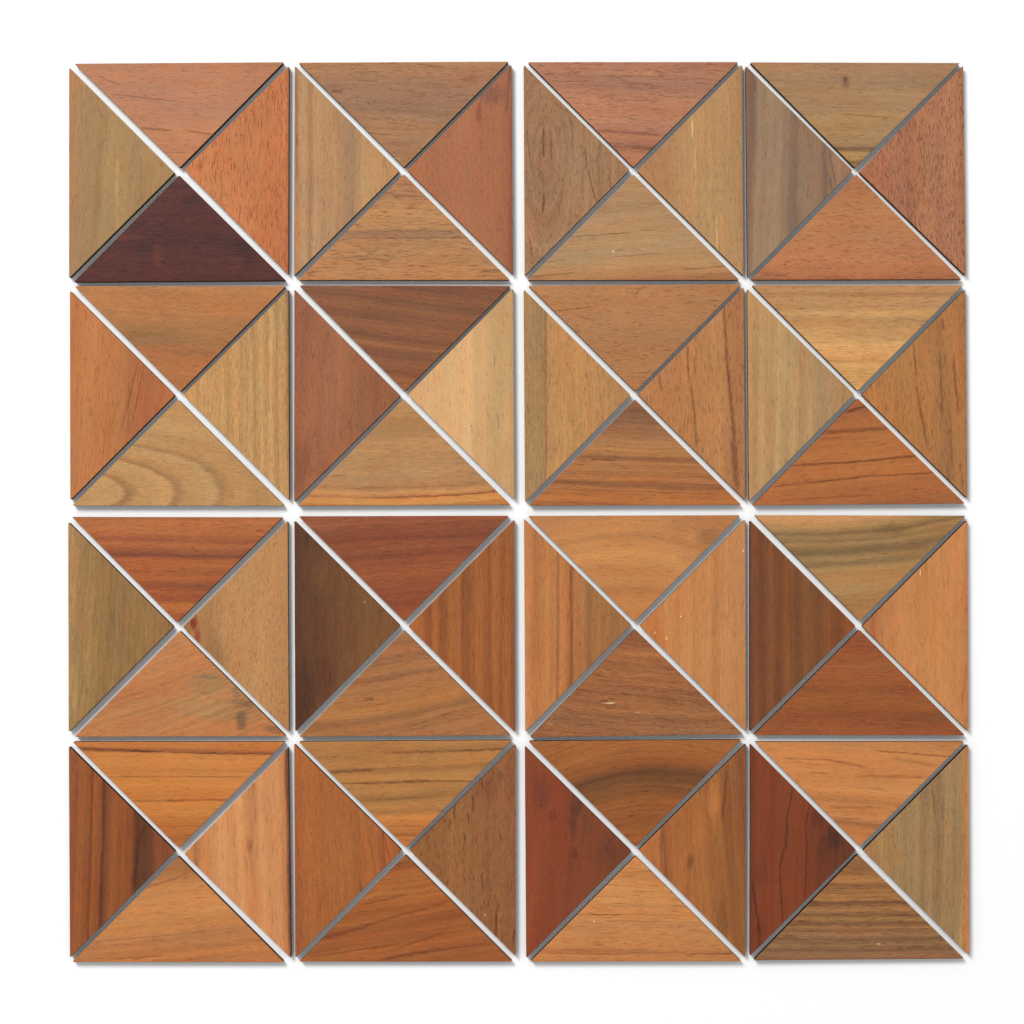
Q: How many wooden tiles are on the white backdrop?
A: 64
